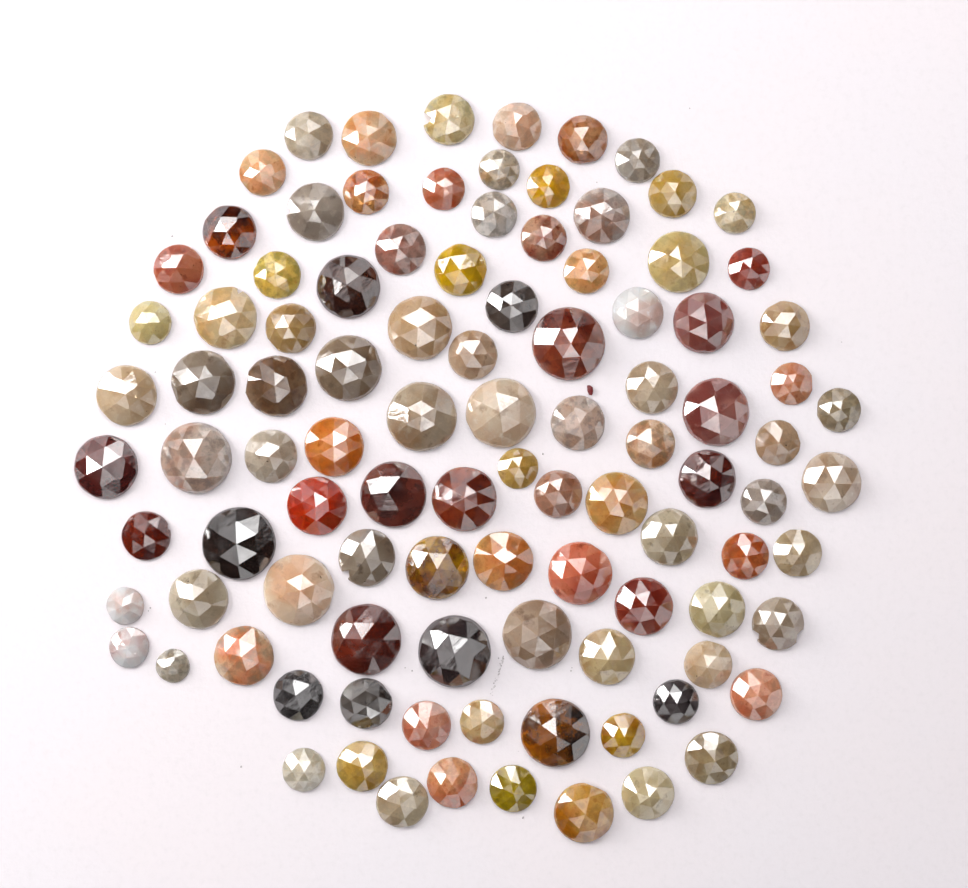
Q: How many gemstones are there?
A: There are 101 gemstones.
